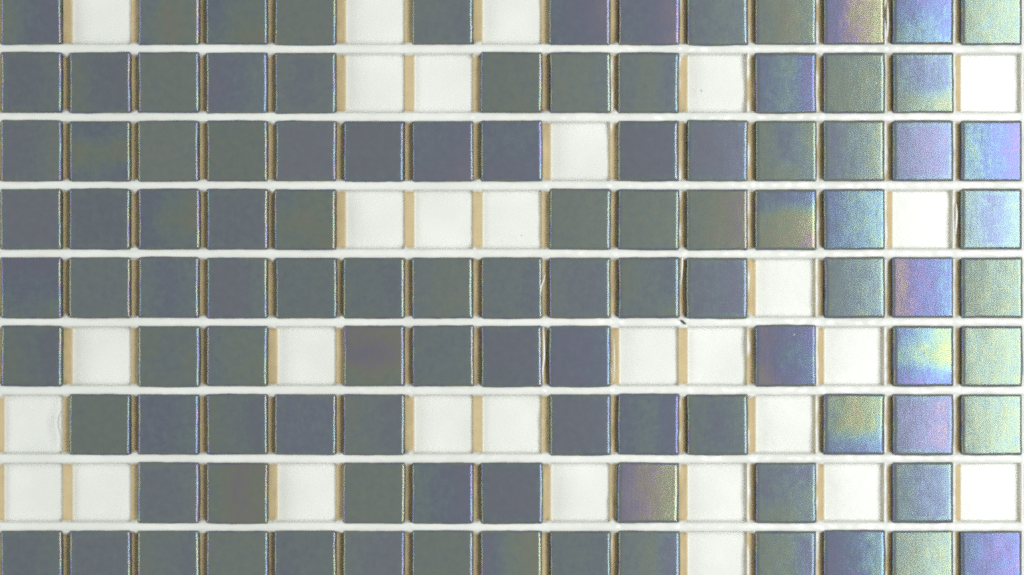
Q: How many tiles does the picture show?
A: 105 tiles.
